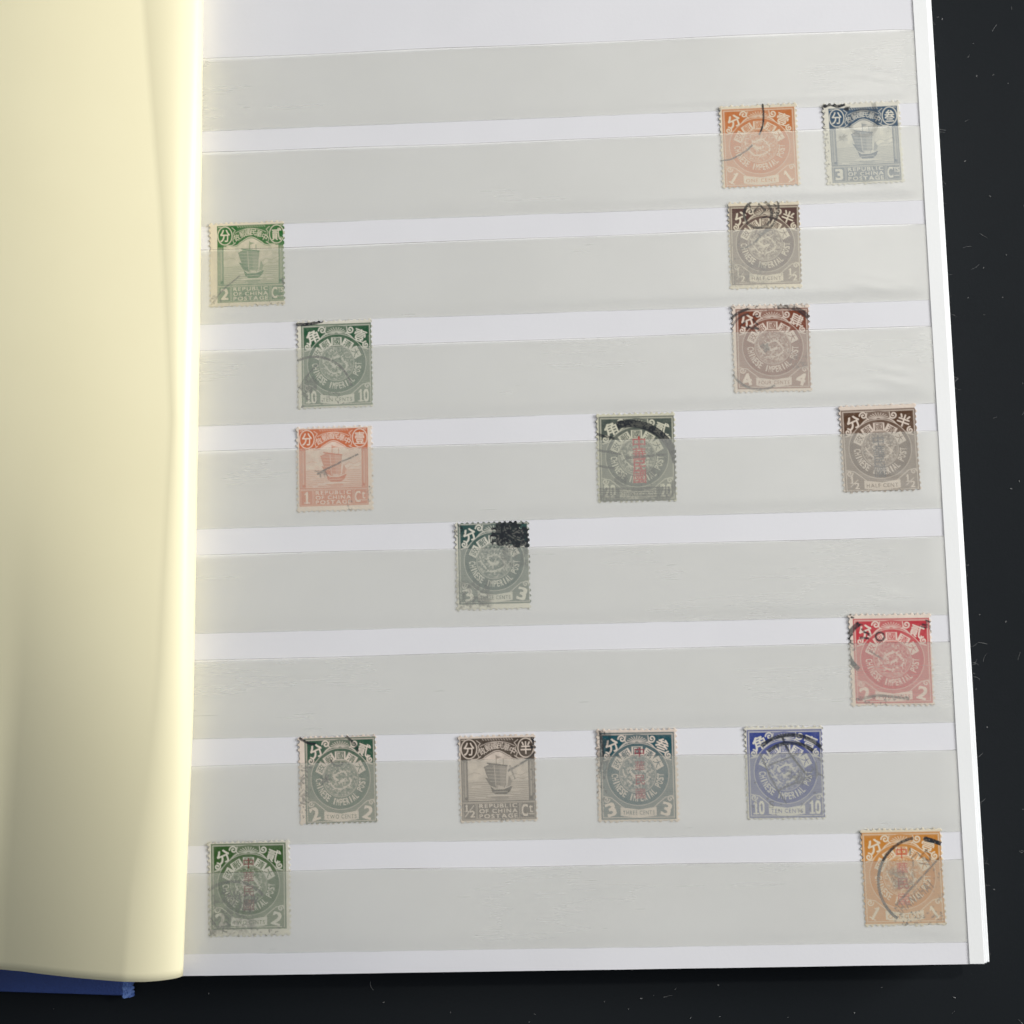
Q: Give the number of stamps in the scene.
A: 17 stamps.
